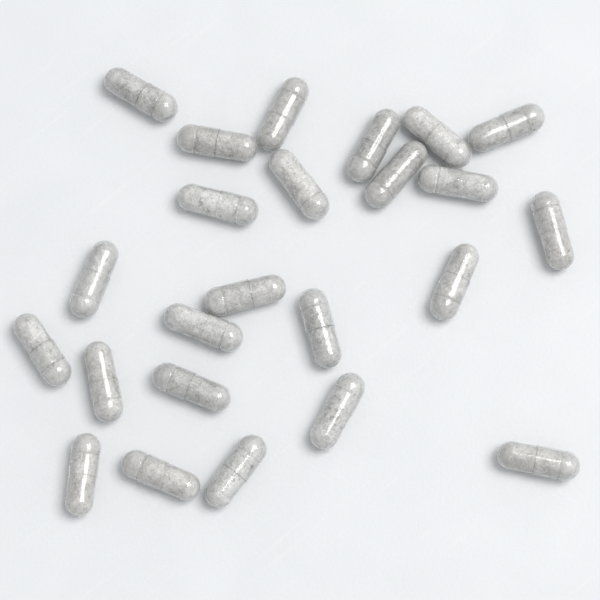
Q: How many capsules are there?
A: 24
